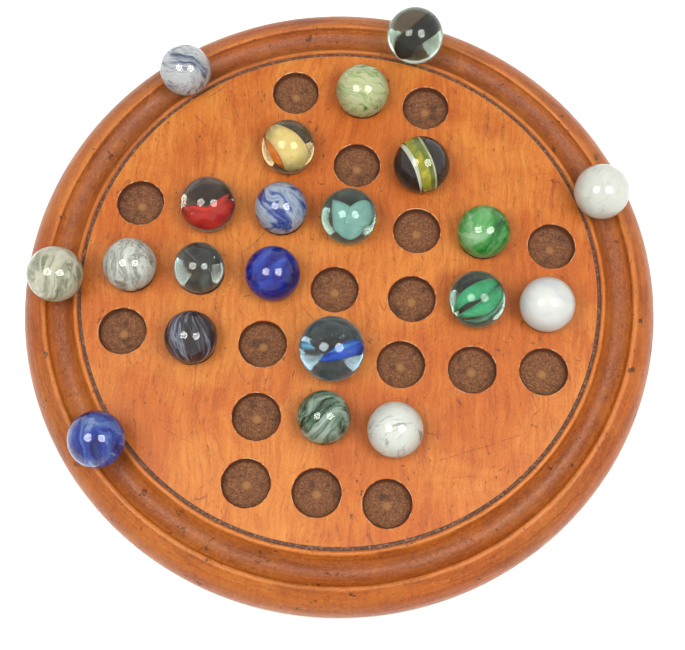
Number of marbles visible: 21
